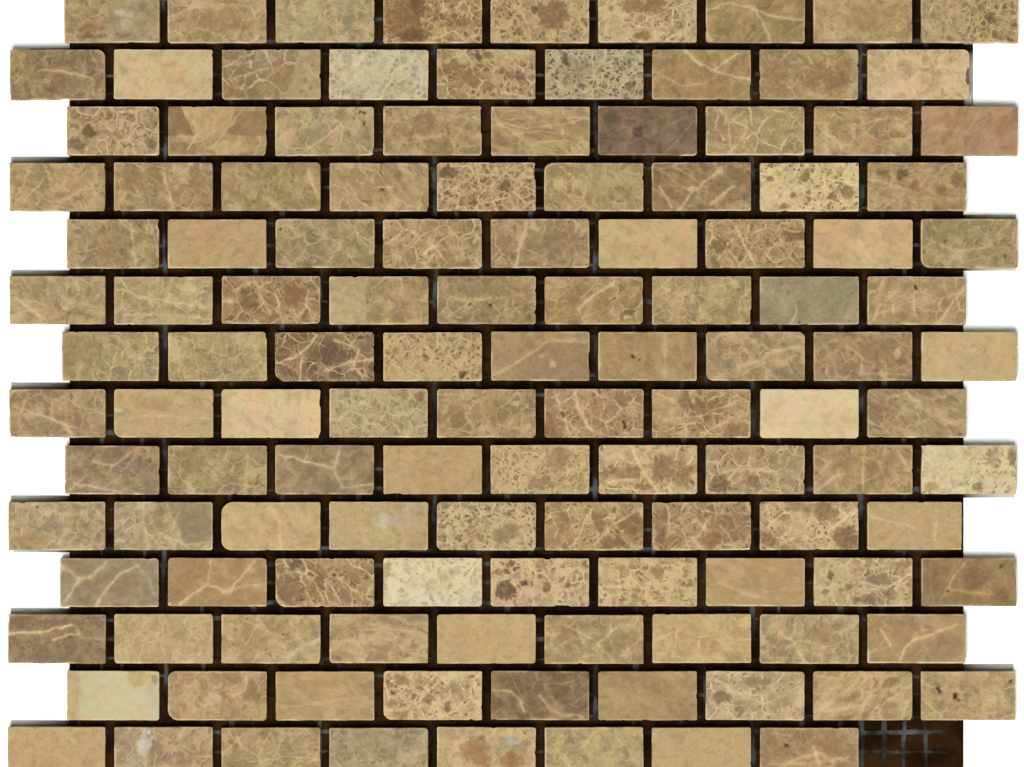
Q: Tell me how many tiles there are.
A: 125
